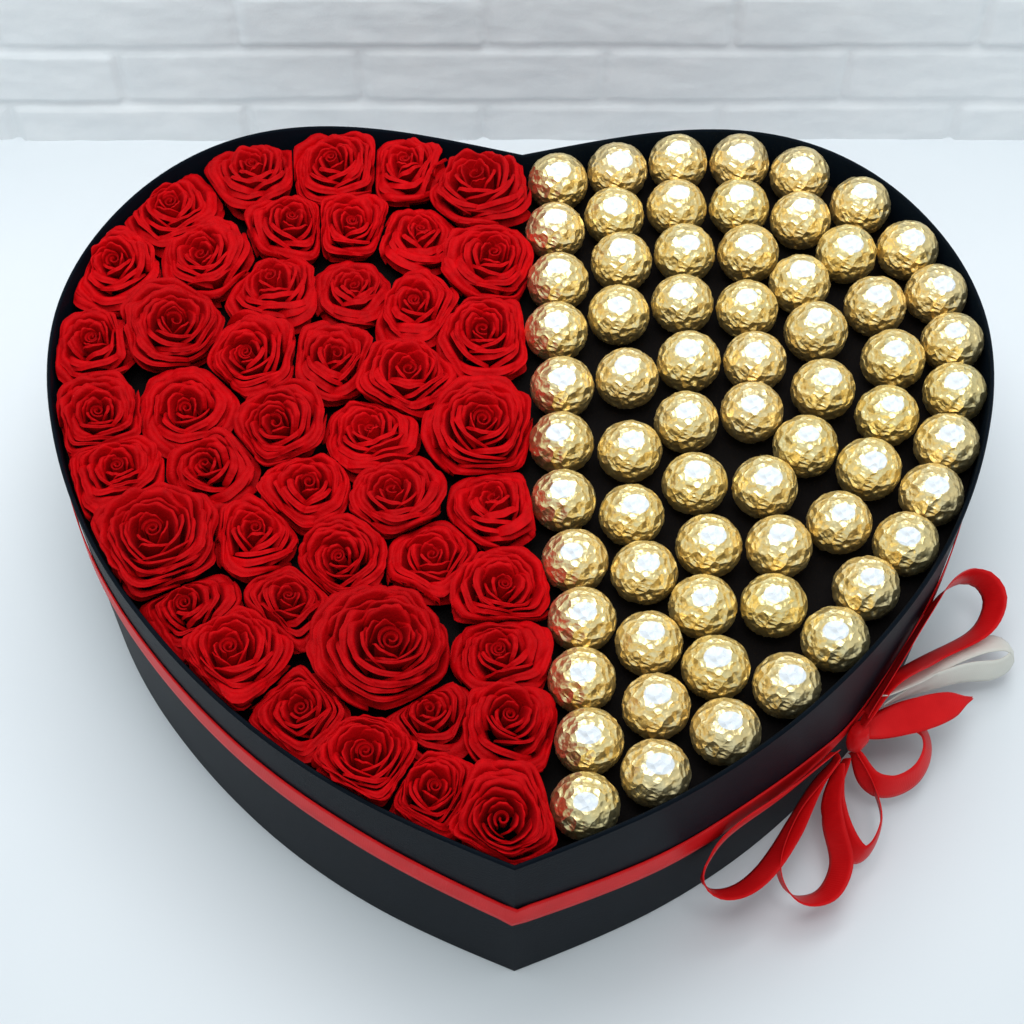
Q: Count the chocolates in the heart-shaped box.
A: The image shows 66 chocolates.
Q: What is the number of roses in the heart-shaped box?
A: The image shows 46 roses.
